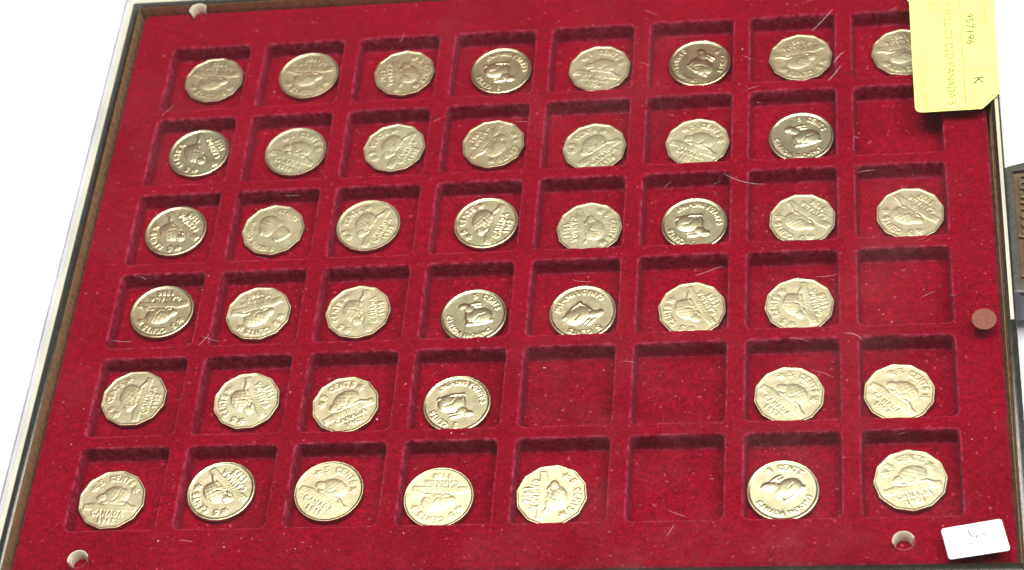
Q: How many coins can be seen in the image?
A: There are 43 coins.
